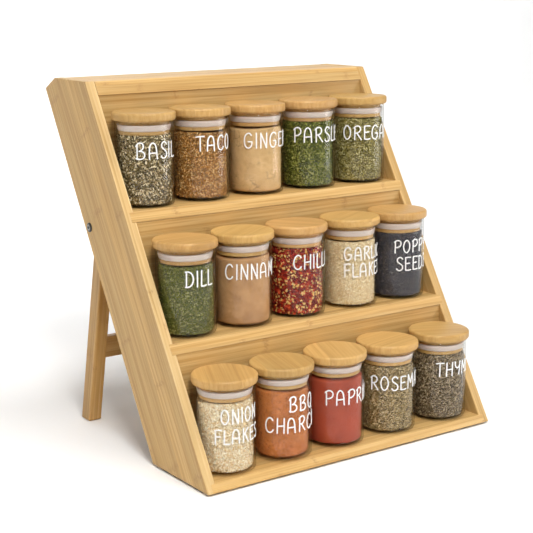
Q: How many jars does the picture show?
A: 15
